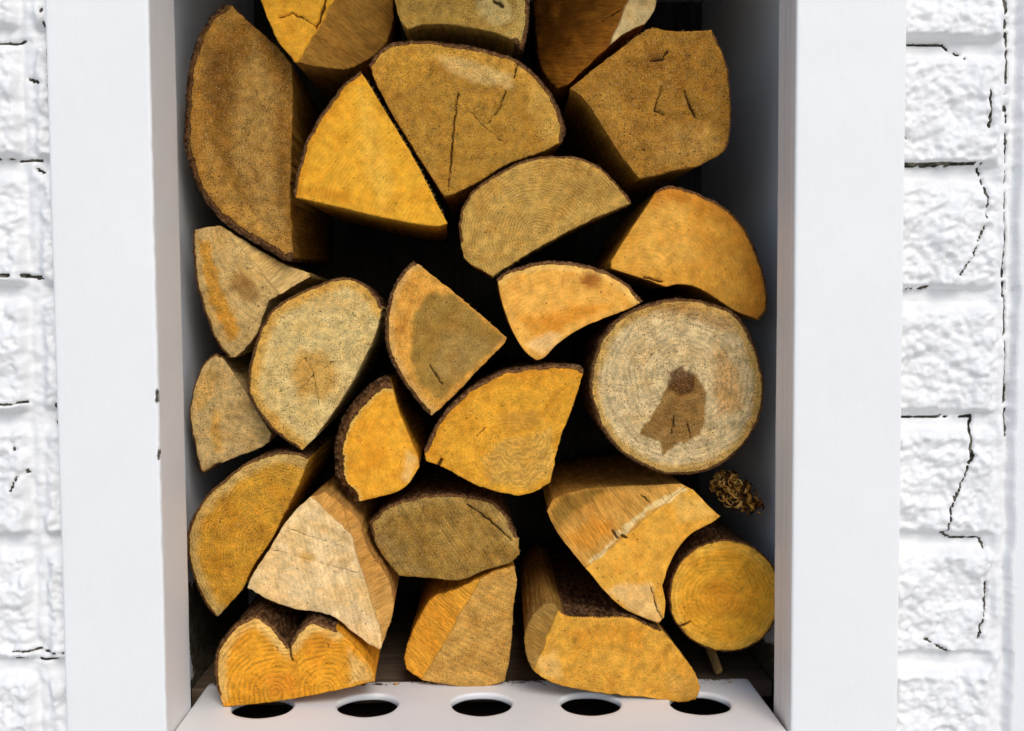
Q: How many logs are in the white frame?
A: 25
